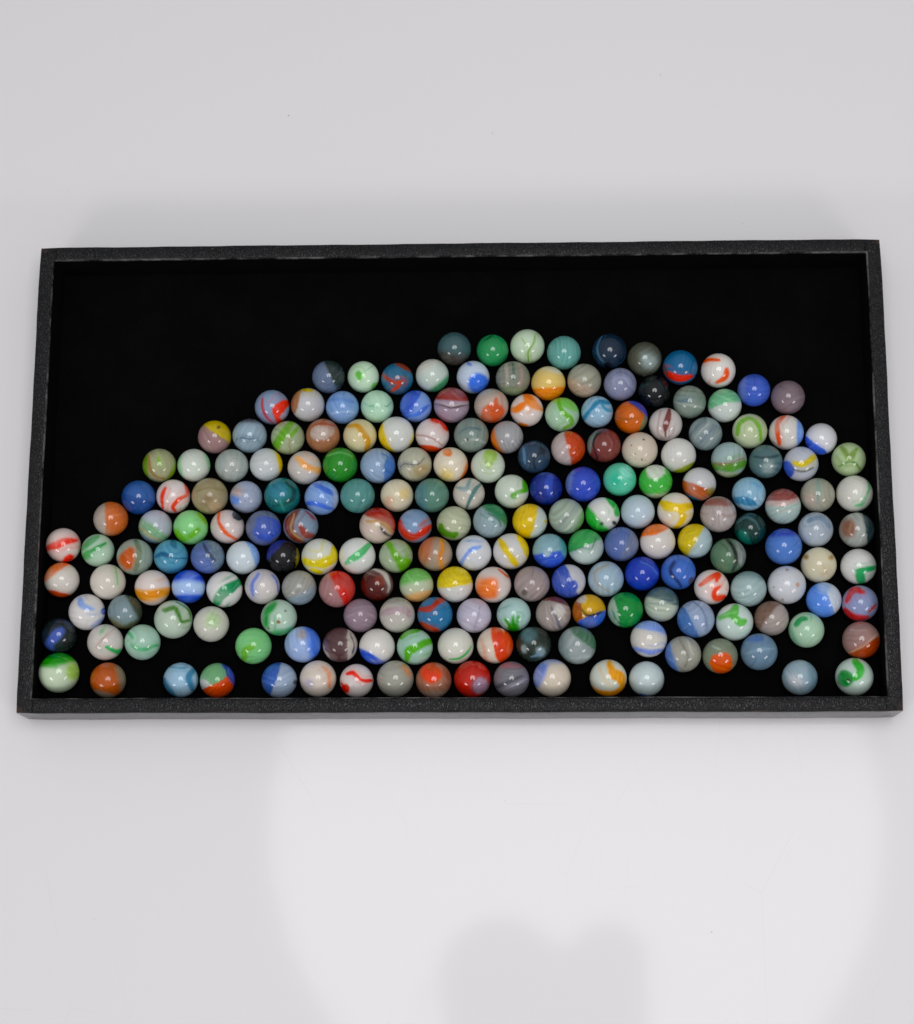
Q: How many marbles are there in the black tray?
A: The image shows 200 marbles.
